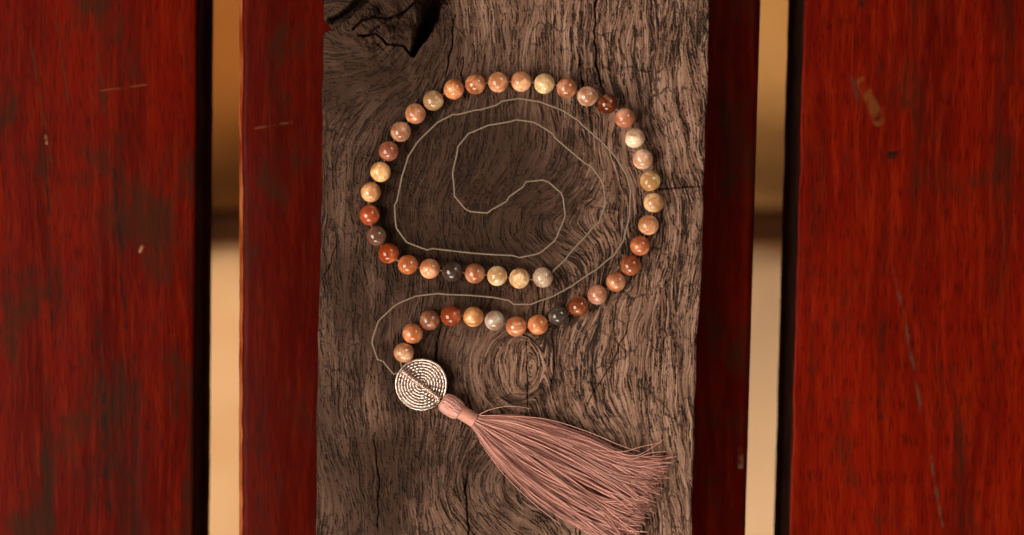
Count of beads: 44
